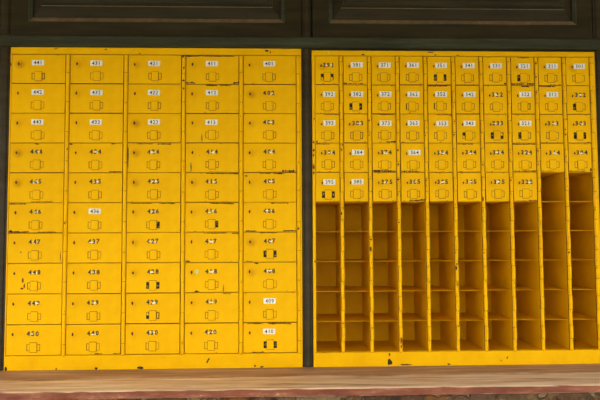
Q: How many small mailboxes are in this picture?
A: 48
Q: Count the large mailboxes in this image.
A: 50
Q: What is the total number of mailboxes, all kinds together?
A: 98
